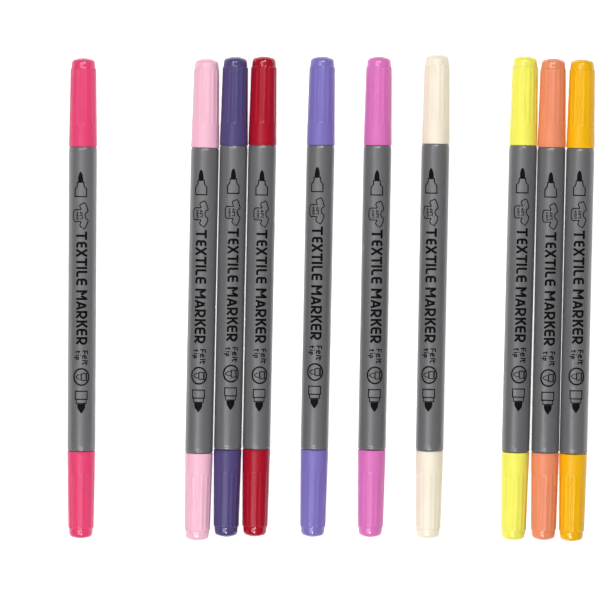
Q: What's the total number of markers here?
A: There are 10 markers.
